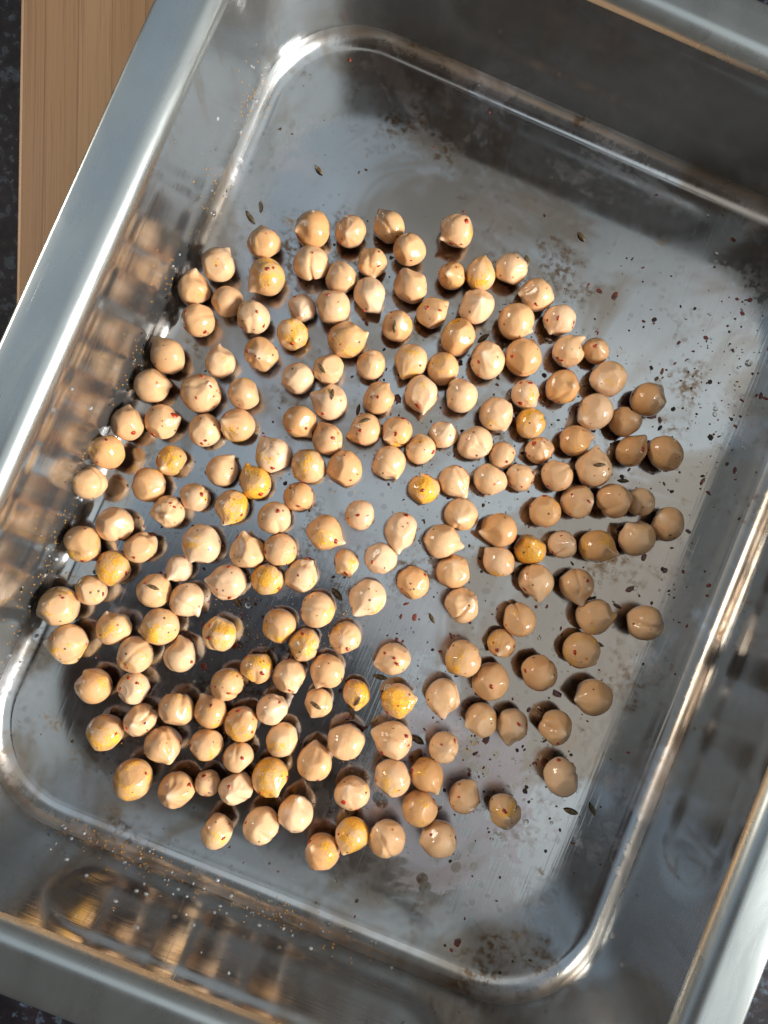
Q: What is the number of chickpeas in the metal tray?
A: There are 200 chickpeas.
